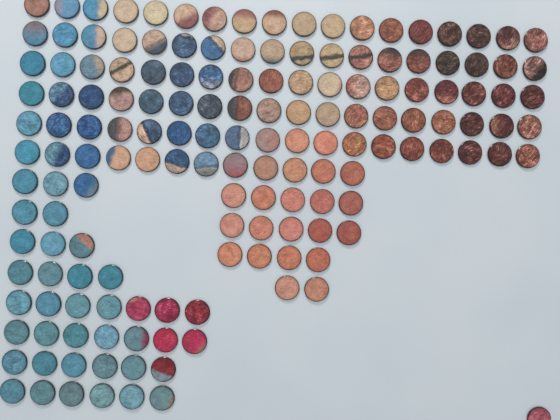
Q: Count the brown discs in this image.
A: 66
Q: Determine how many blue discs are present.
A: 63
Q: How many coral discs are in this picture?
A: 21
